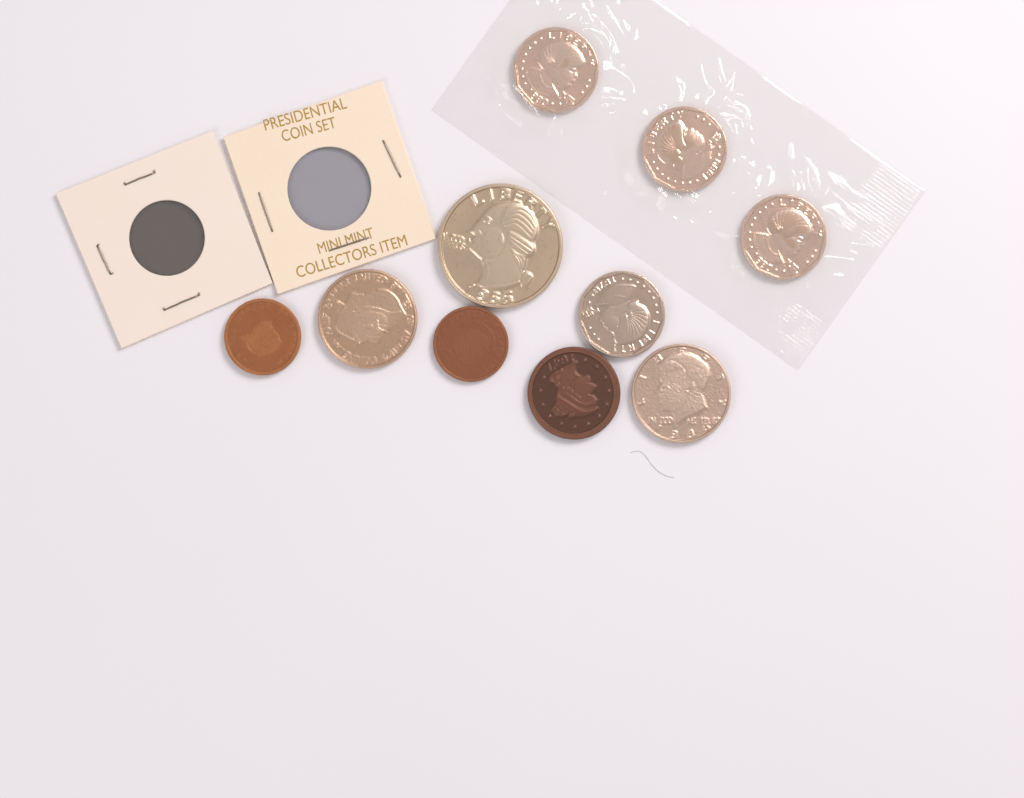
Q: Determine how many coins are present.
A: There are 10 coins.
